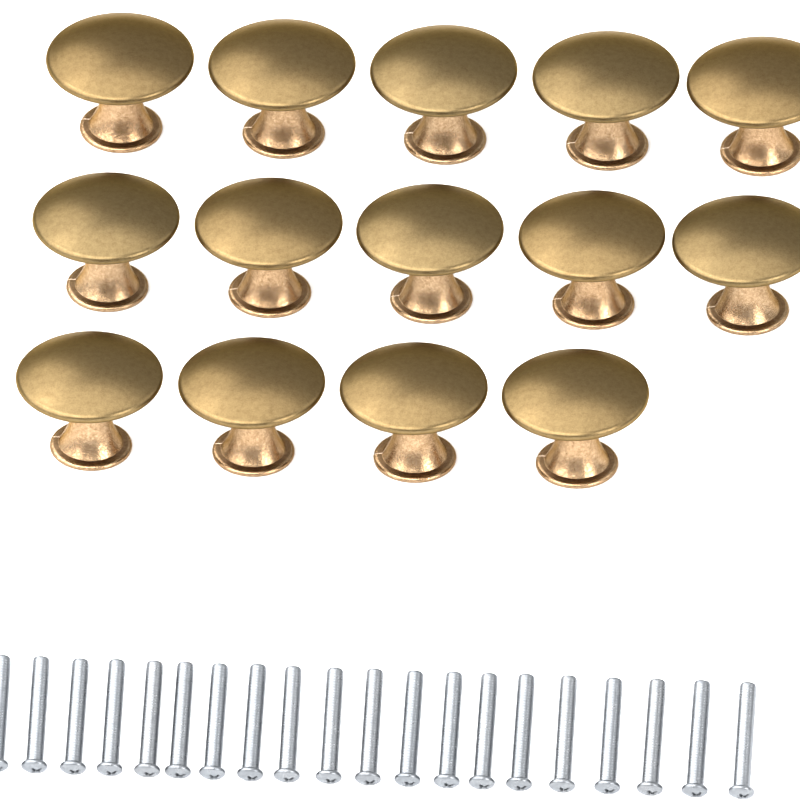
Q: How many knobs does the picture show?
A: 14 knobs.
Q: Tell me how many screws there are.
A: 20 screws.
